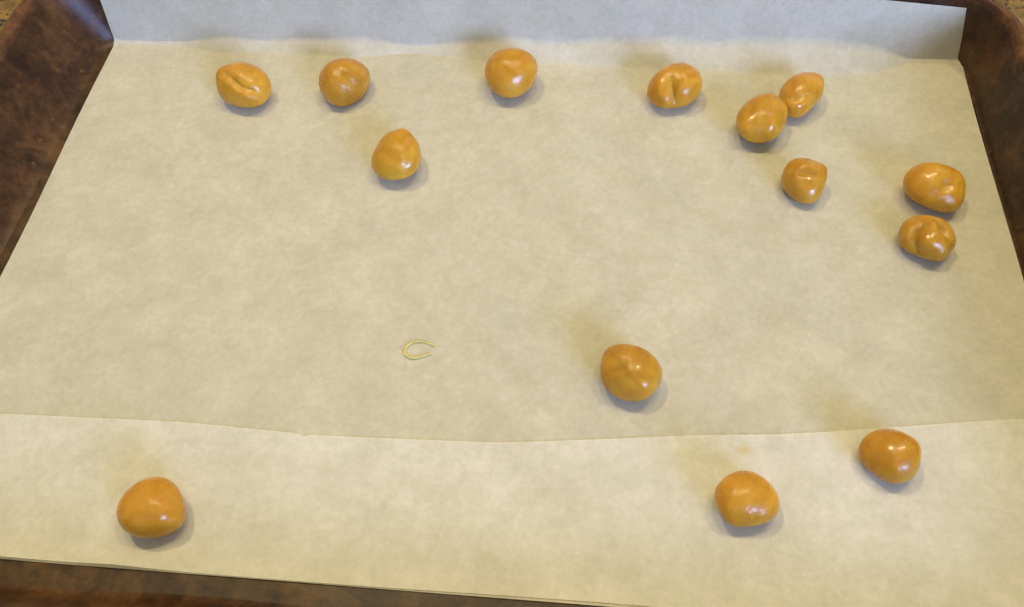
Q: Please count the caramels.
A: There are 14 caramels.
